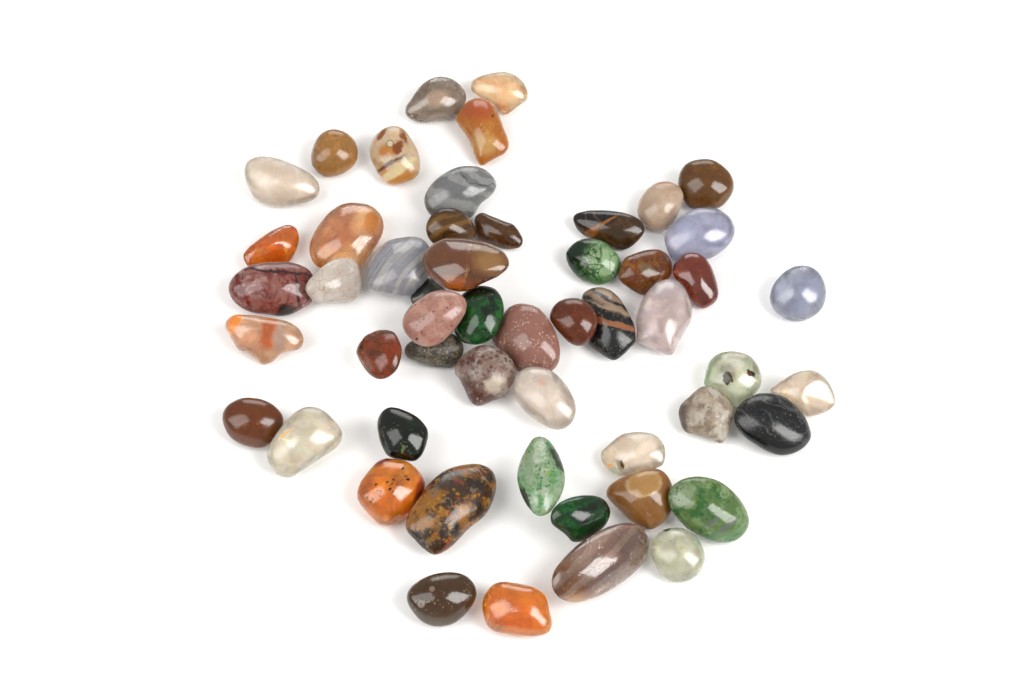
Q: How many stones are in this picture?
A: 53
